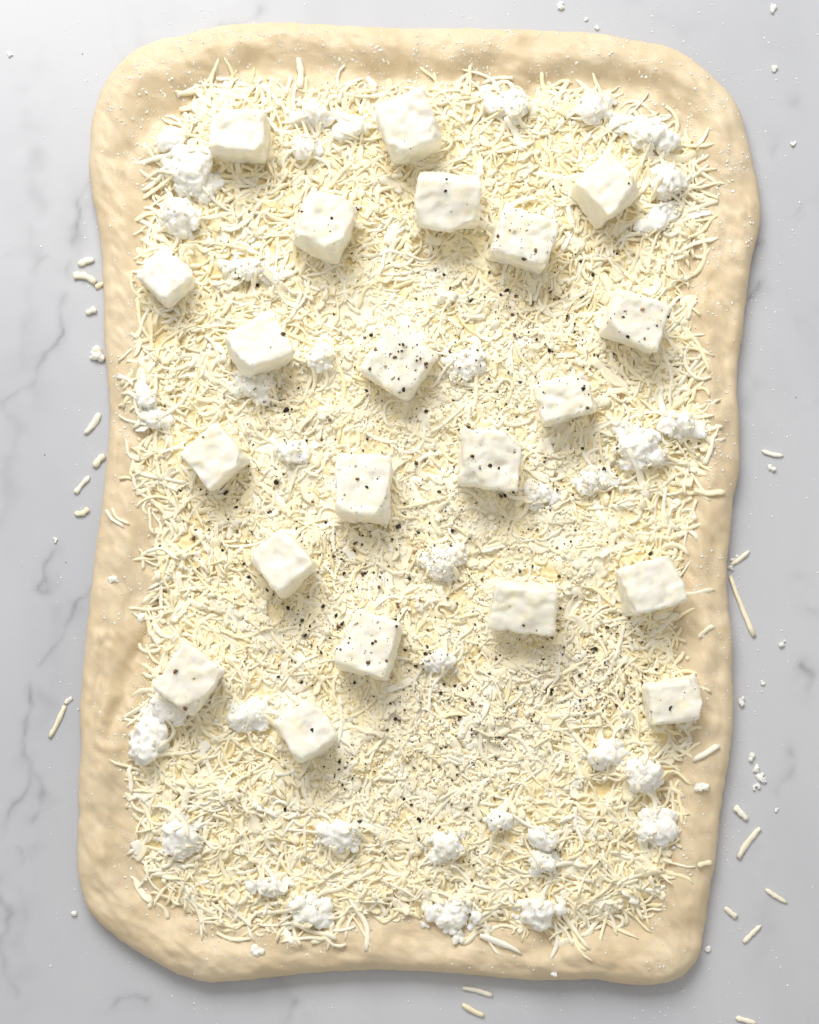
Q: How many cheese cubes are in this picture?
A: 21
